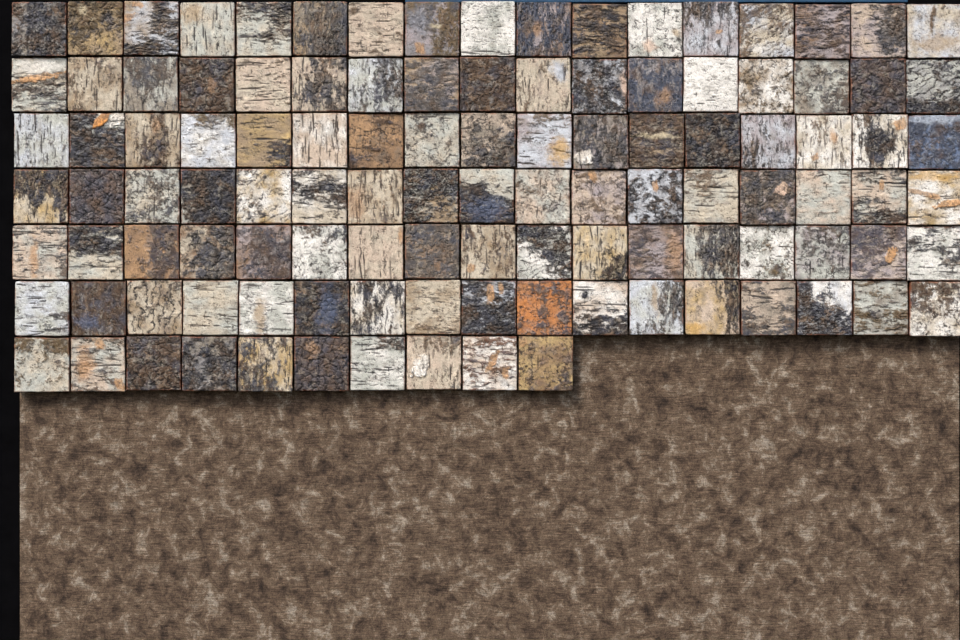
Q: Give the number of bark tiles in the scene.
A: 112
